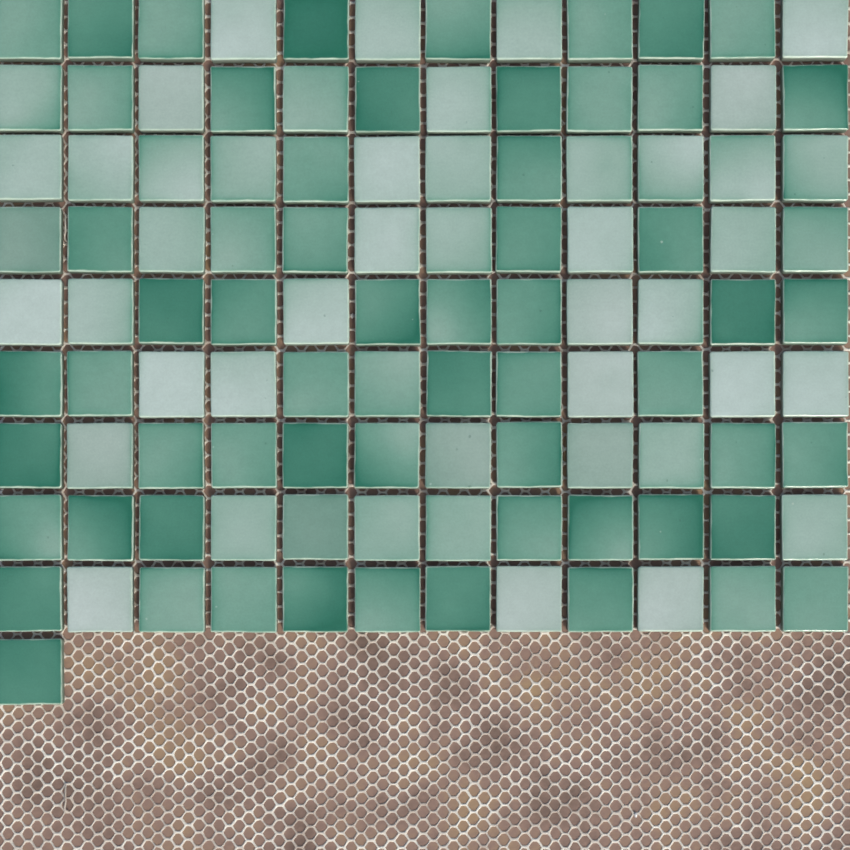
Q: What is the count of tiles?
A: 109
